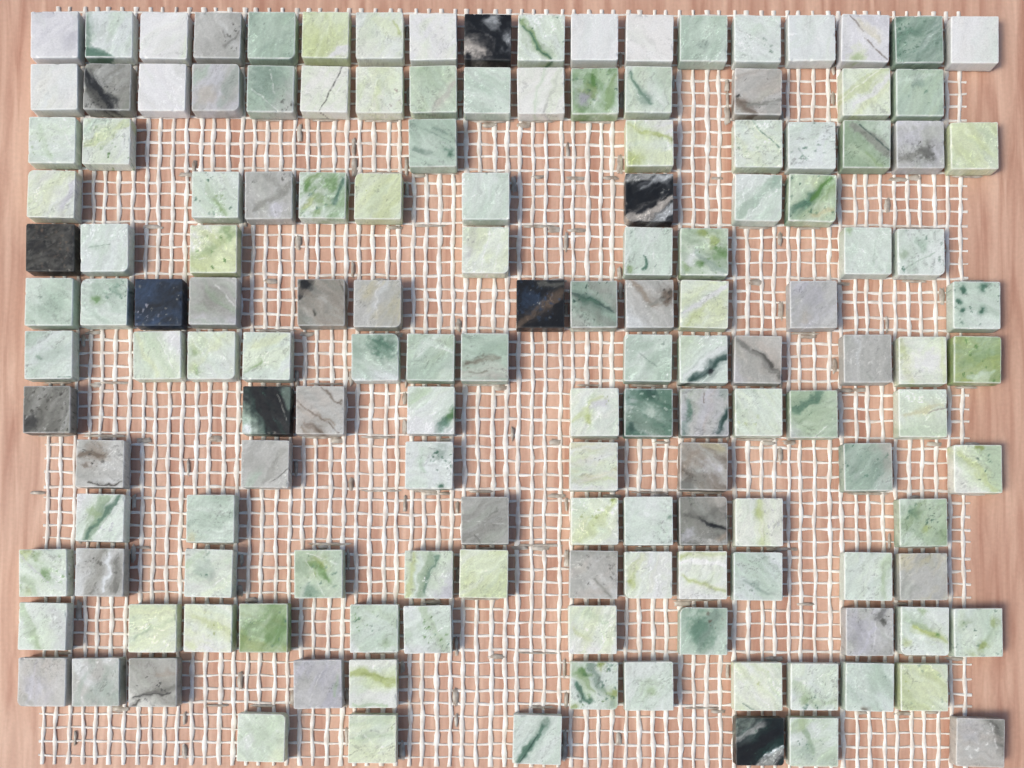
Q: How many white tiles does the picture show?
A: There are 12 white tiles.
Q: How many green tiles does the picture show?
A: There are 100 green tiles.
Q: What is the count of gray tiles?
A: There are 30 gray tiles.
